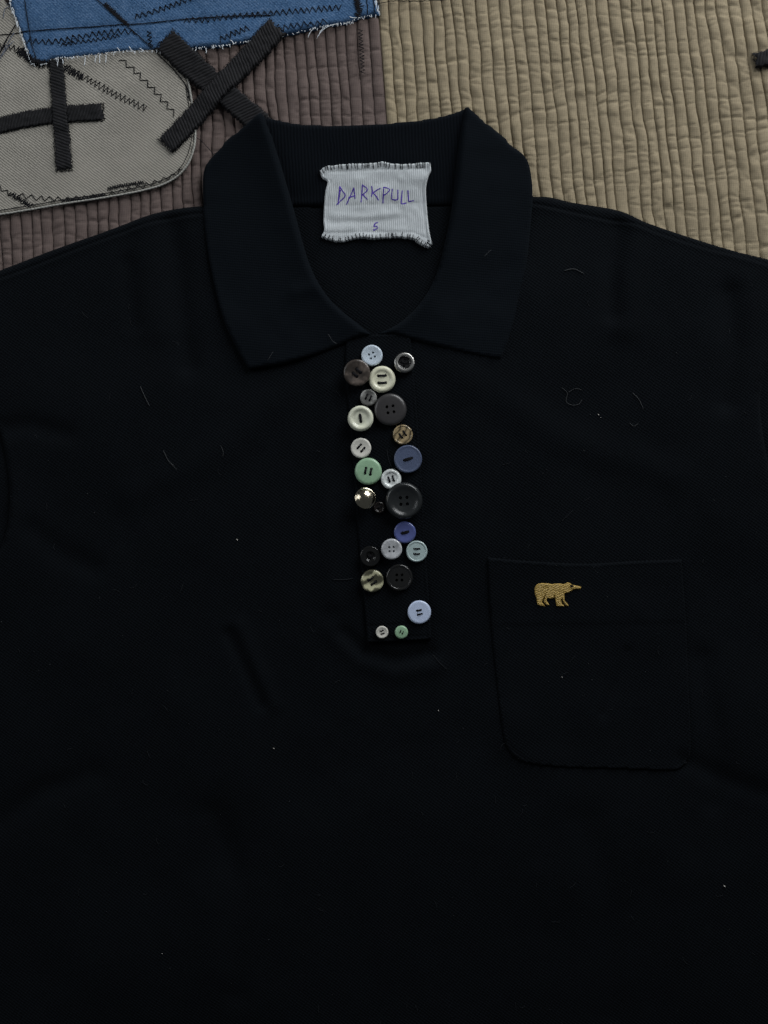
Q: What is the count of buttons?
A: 24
